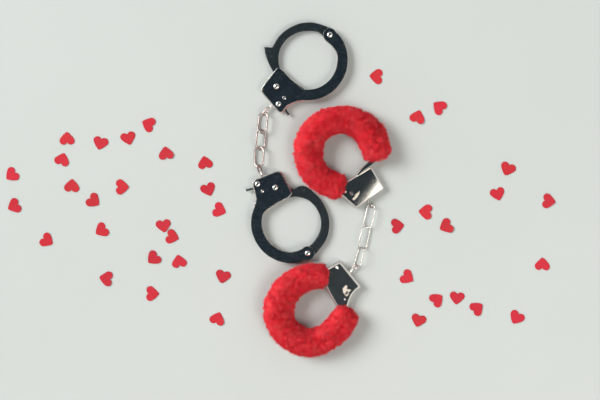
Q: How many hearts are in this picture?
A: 40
